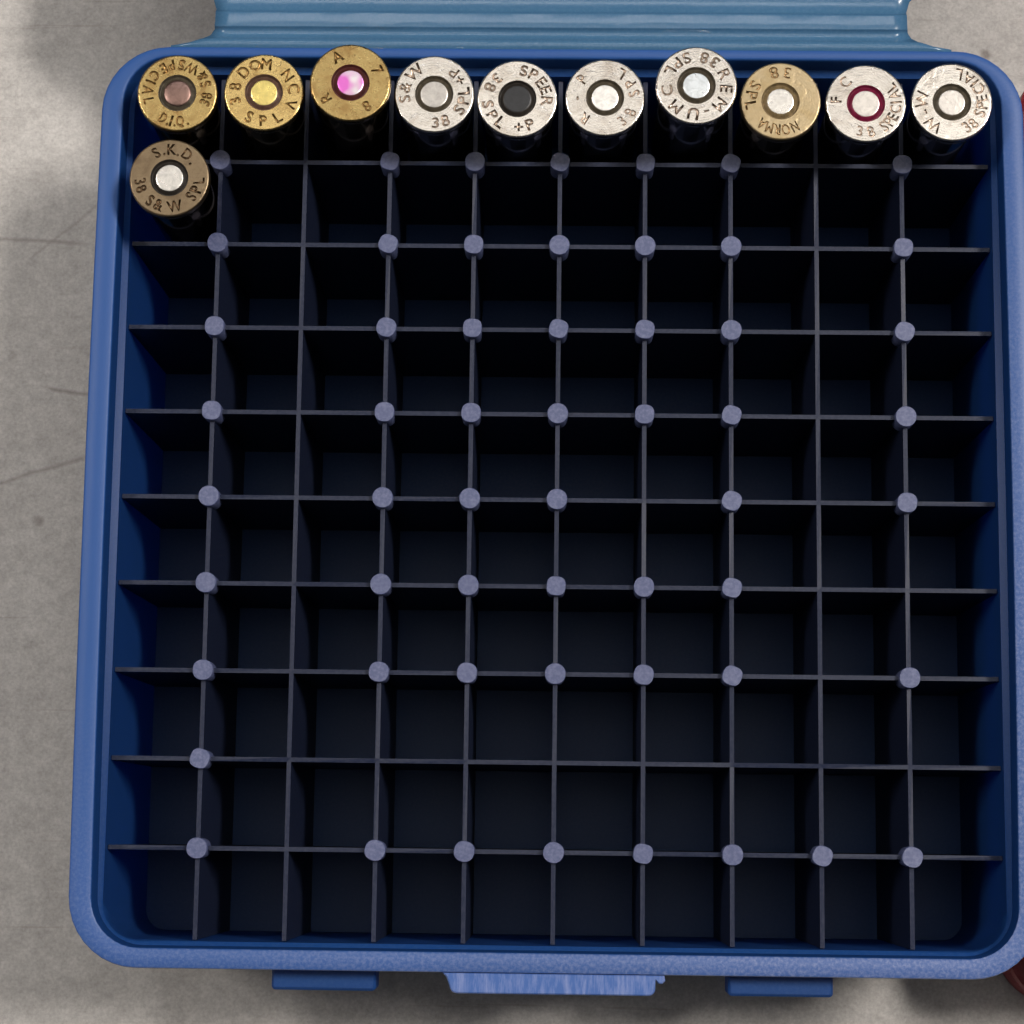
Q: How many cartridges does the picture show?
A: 11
